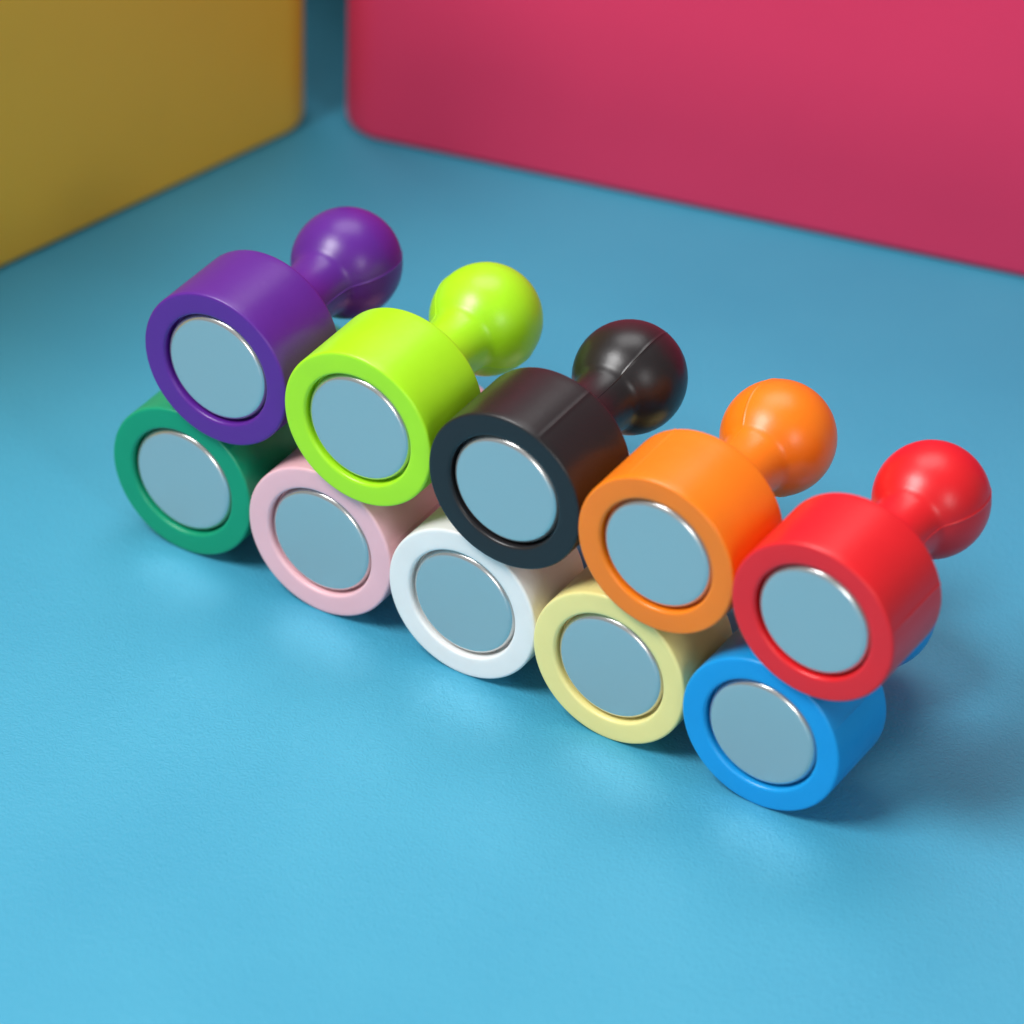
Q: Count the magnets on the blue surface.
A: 10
